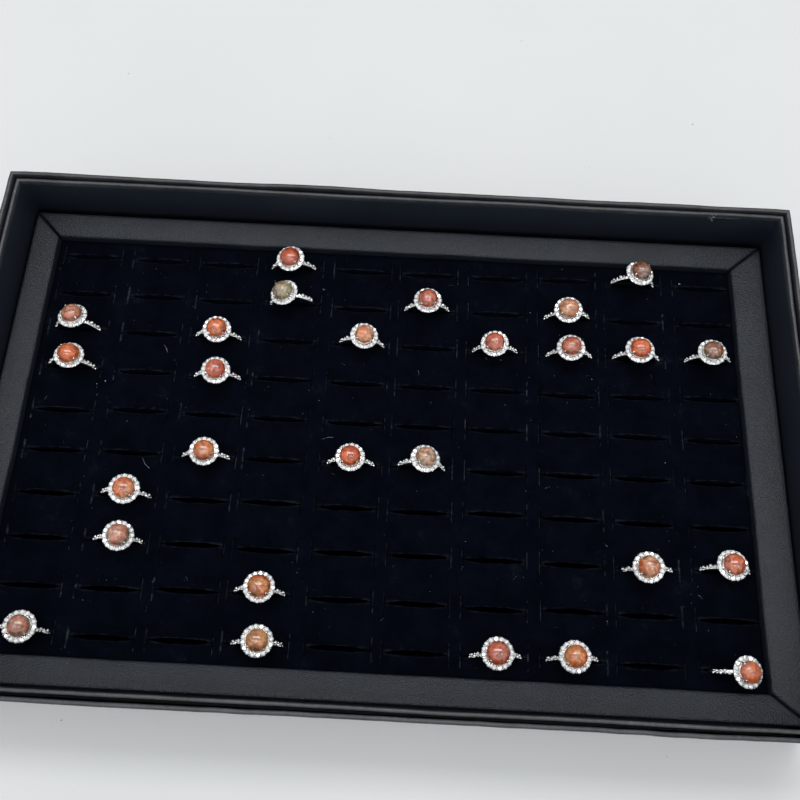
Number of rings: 27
